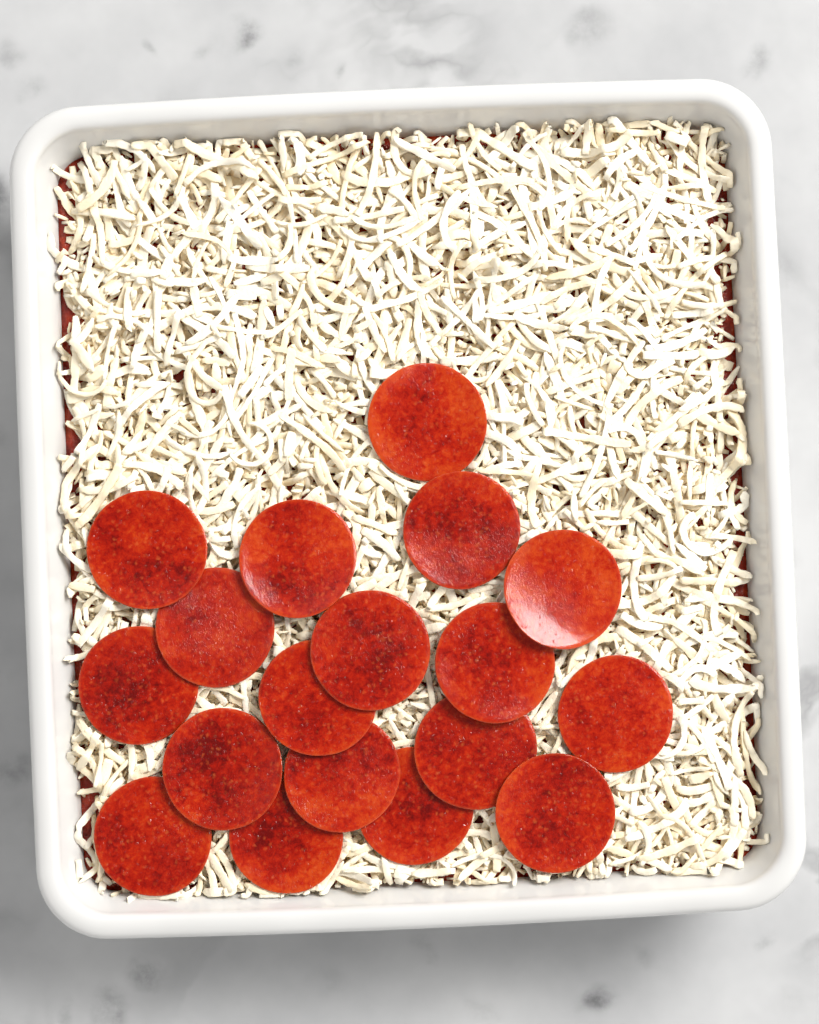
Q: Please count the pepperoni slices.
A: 18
